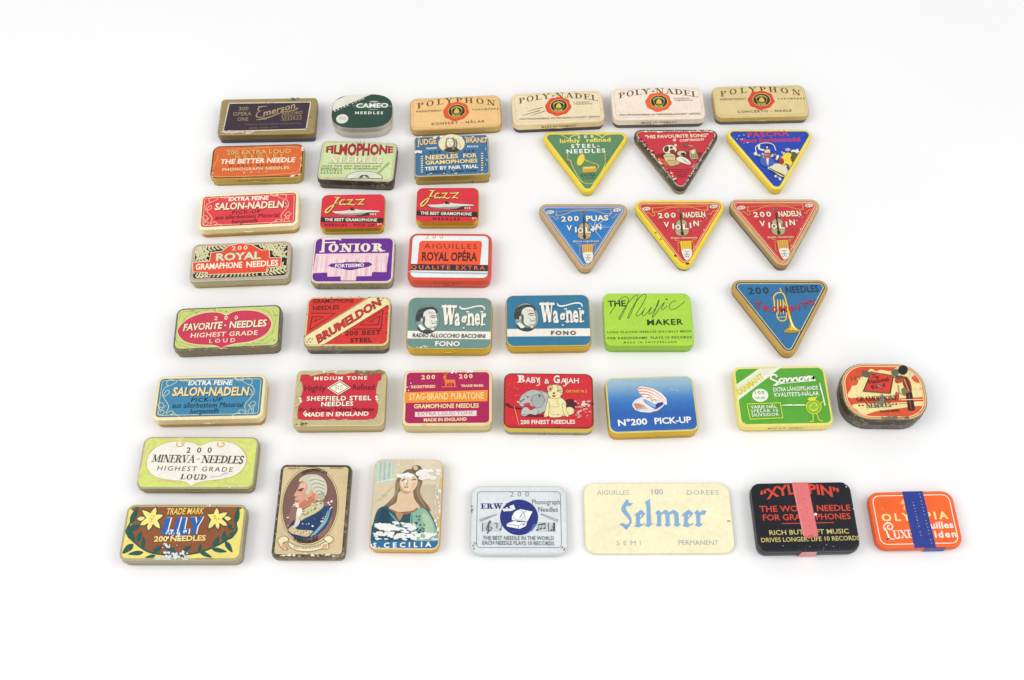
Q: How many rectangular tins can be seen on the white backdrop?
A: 35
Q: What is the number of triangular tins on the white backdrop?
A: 7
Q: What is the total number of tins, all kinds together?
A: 42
